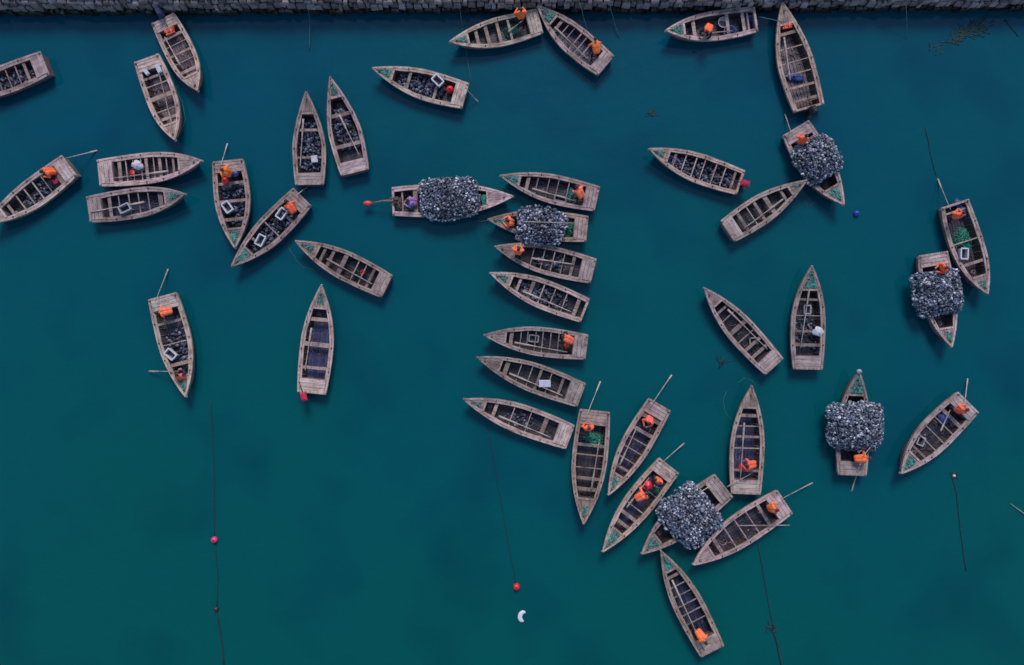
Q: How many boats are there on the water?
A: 42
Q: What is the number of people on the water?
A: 25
